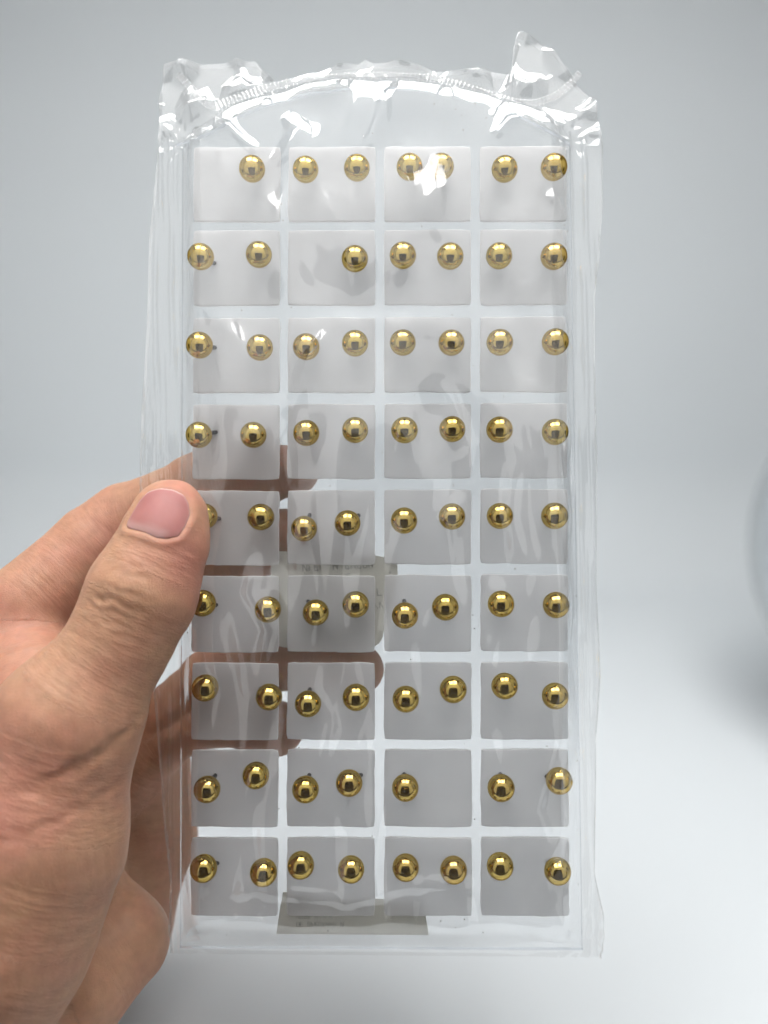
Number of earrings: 69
